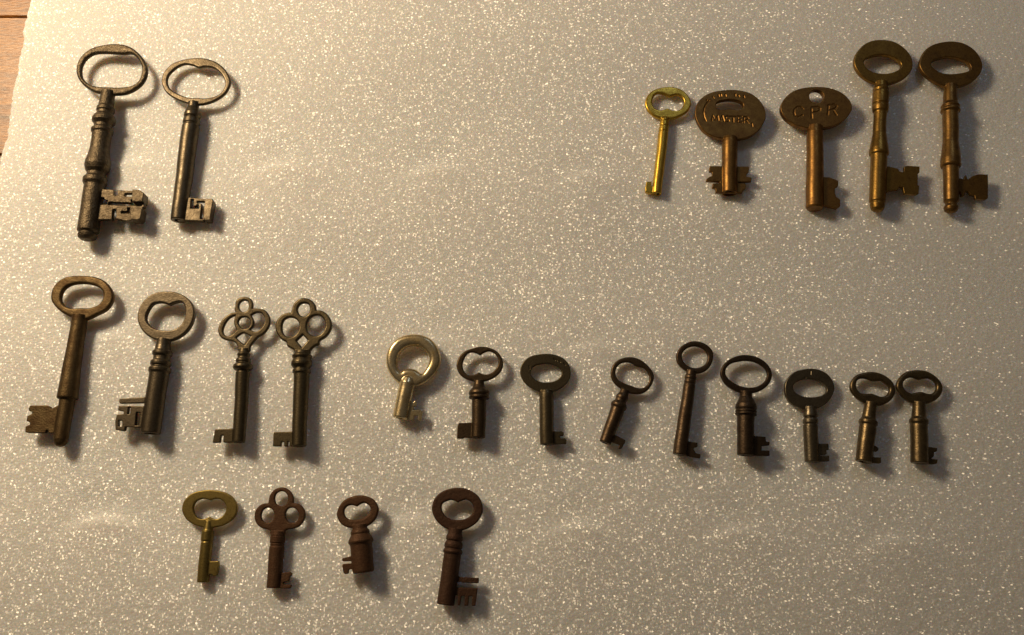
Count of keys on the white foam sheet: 24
